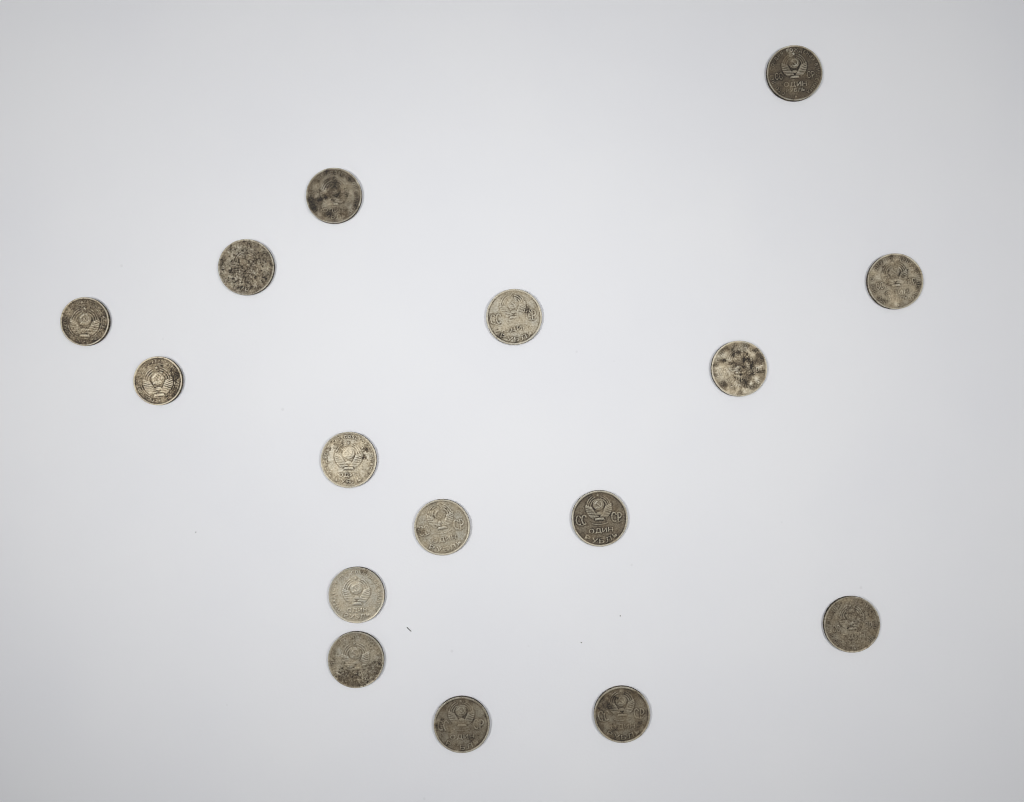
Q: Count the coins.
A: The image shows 16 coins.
